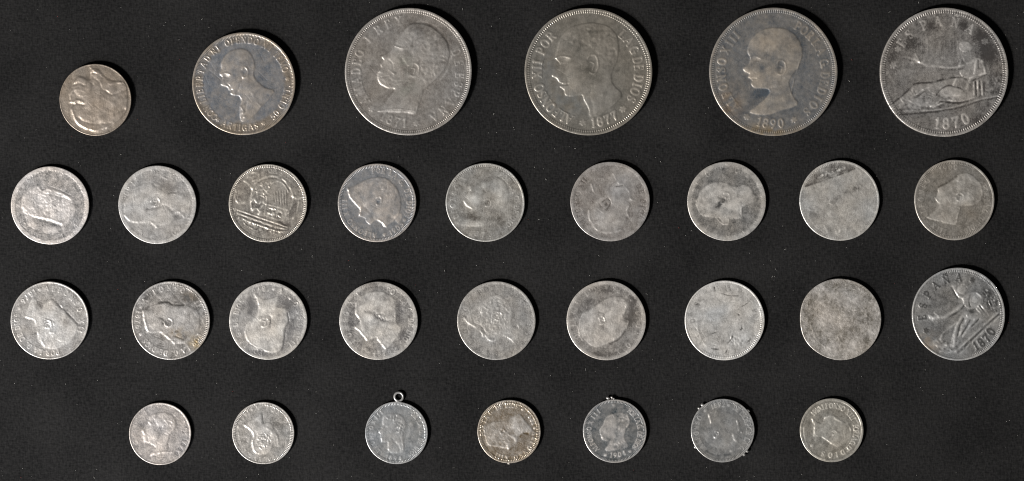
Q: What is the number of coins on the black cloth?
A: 31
